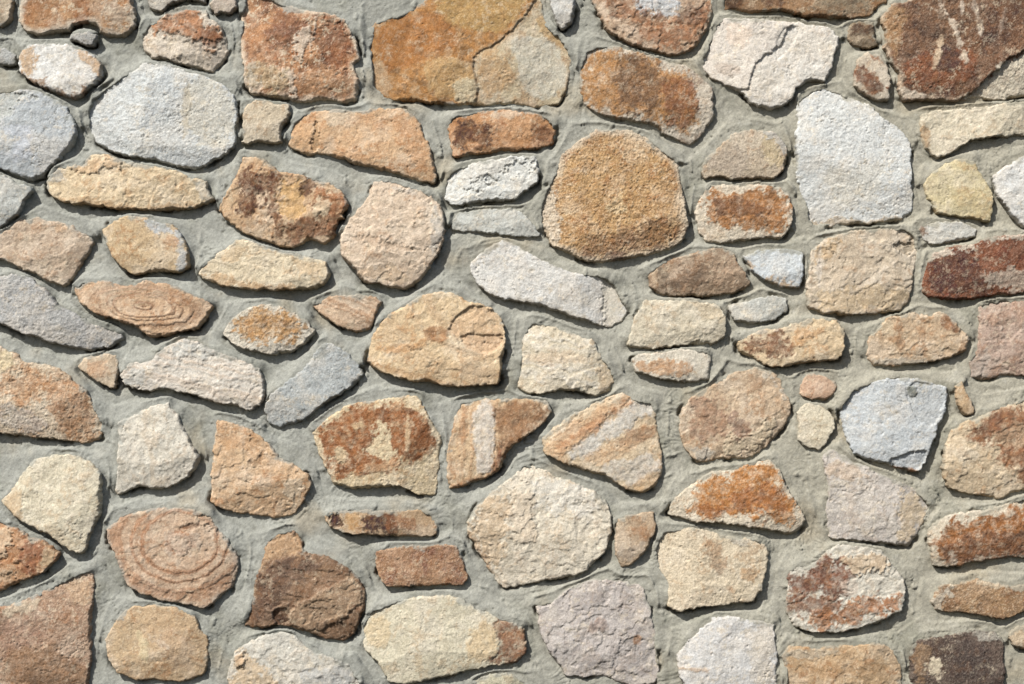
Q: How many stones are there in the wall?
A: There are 96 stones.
